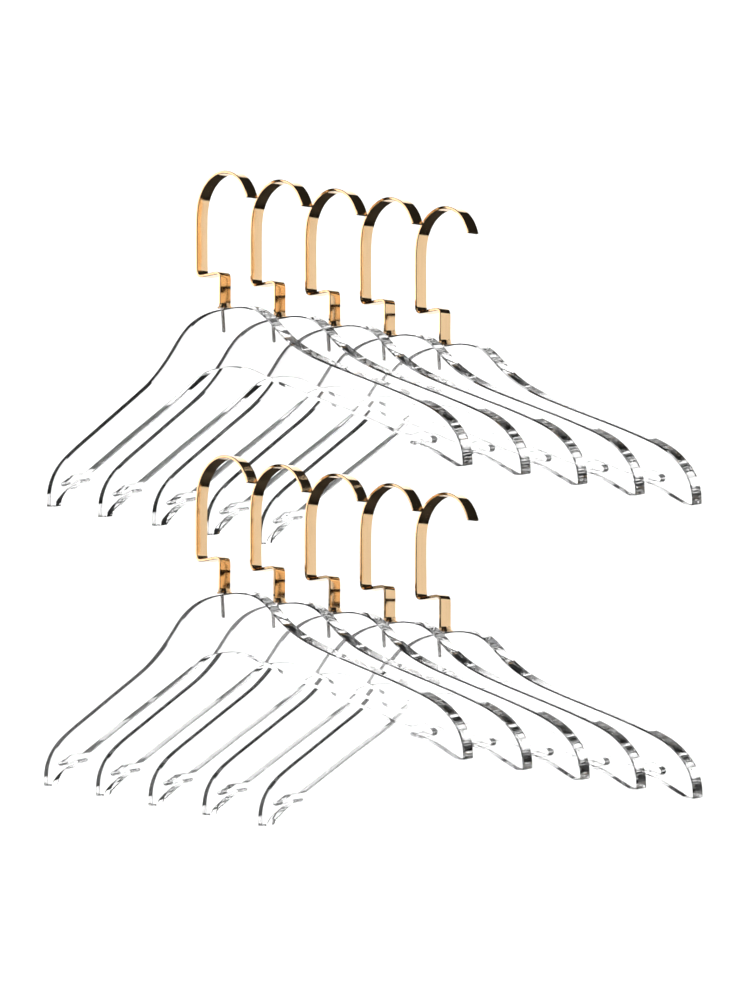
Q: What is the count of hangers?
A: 10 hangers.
